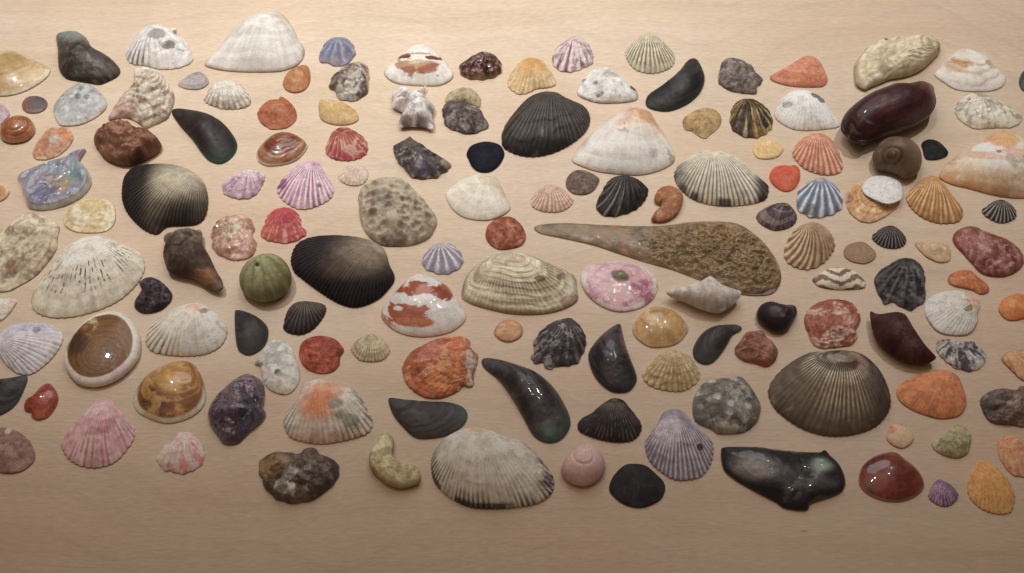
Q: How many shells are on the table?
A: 146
